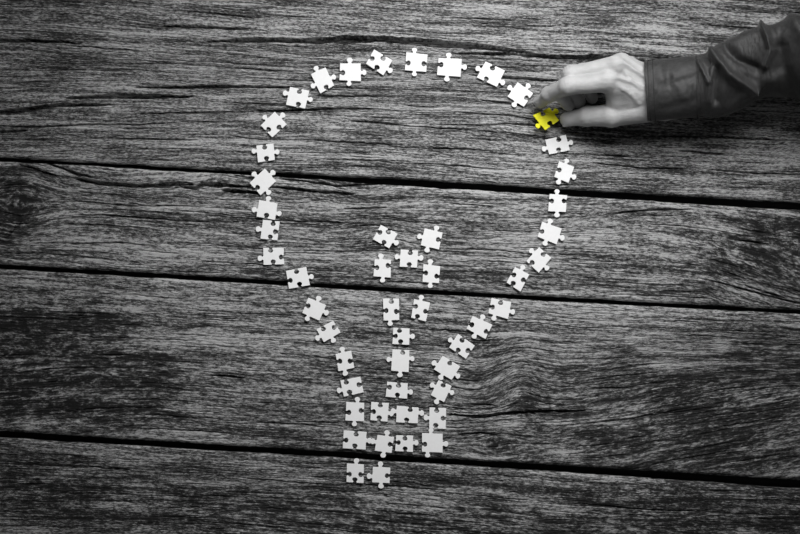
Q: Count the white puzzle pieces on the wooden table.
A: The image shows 50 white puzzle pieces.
